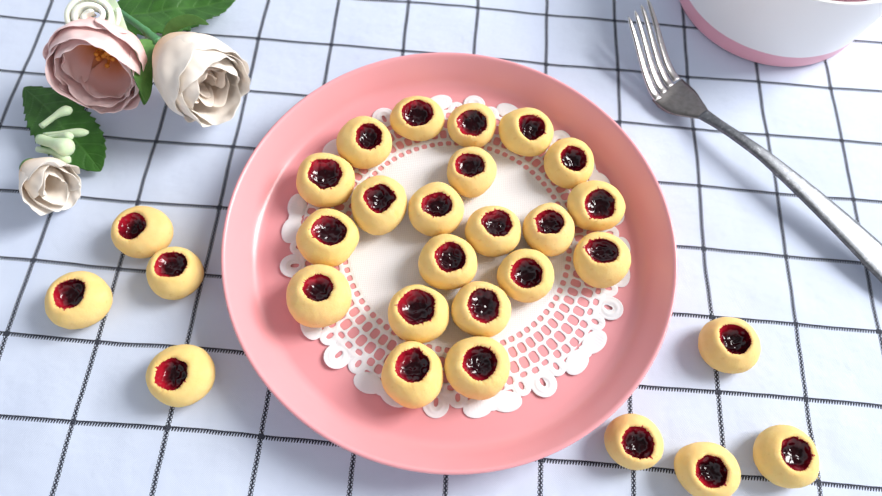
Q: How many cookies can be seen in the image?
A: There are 29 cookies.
